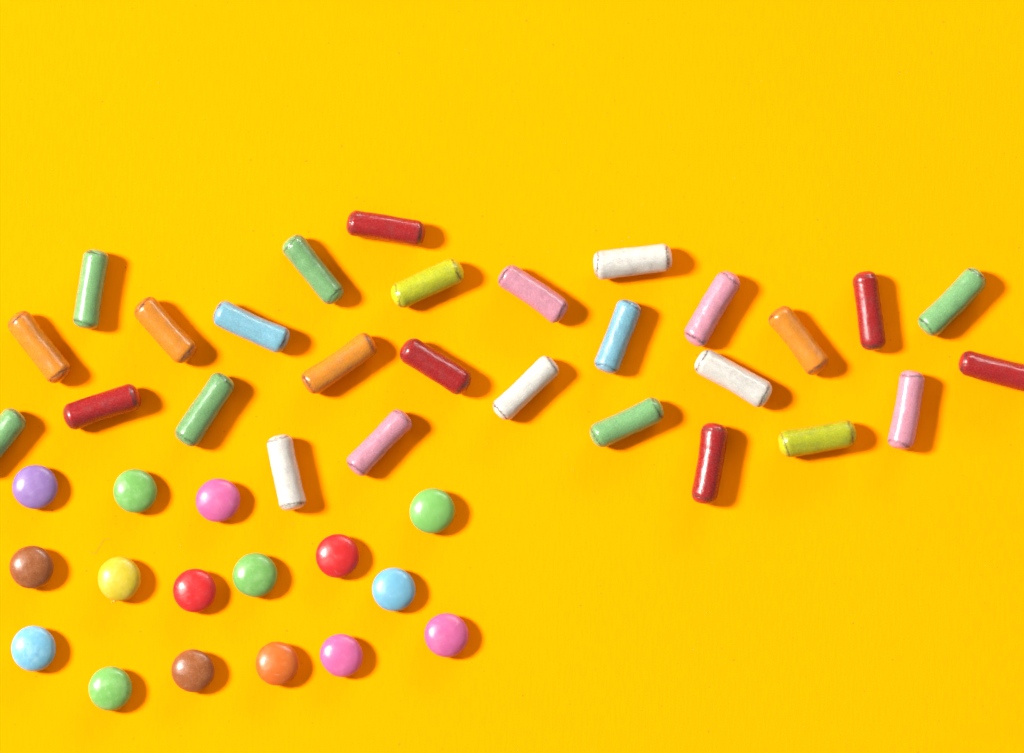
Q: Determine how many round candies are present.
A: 16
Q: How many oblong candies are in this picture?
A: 28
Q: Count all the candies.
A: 44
